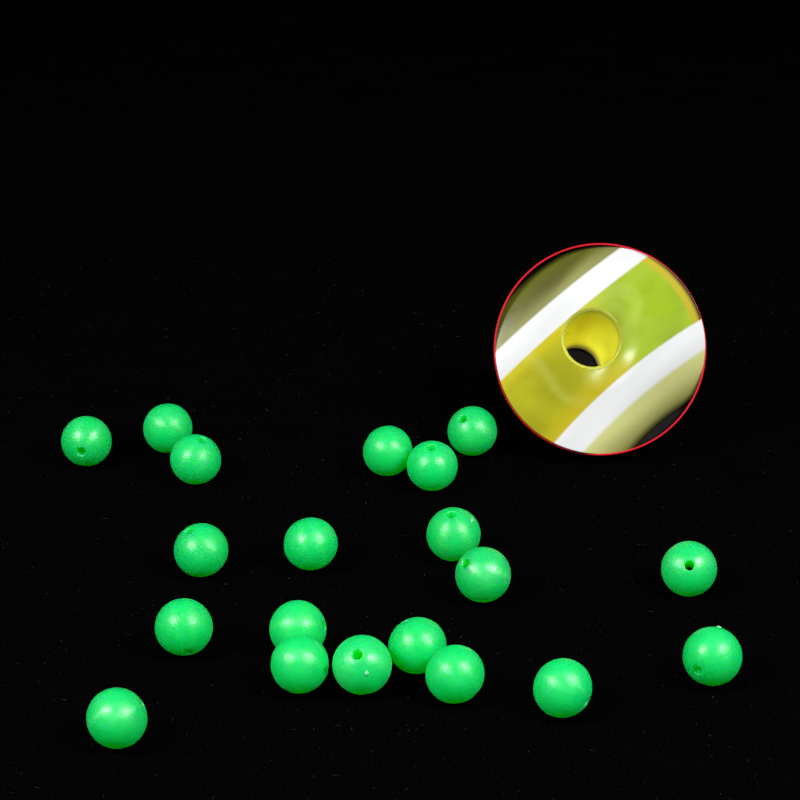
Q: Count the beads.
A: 20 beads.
